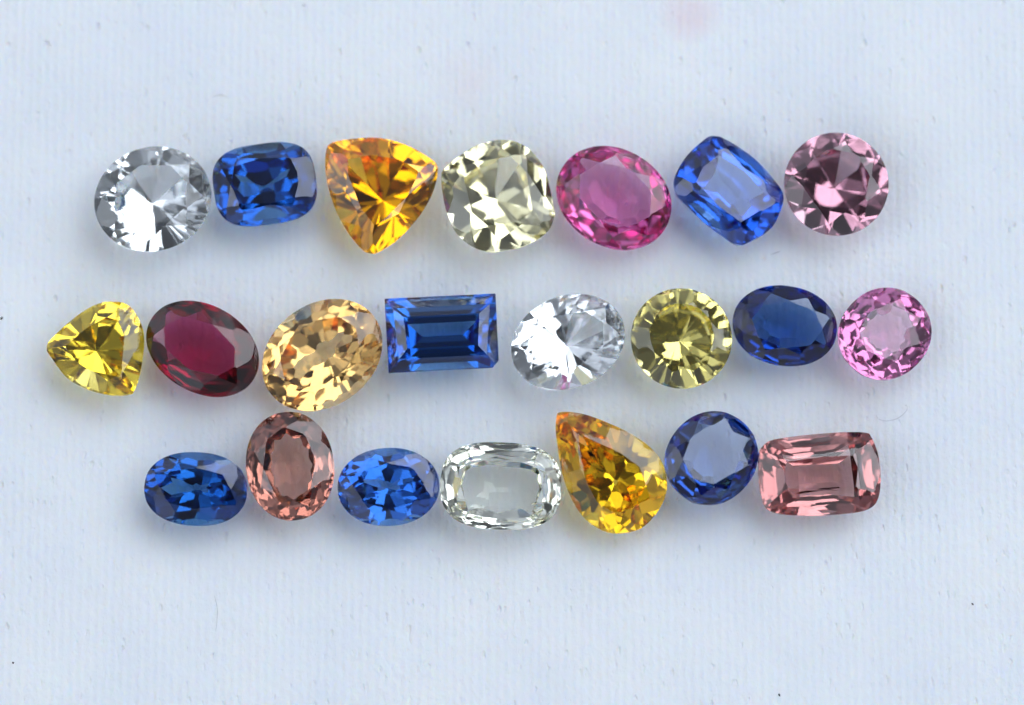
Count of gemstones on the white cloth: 22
